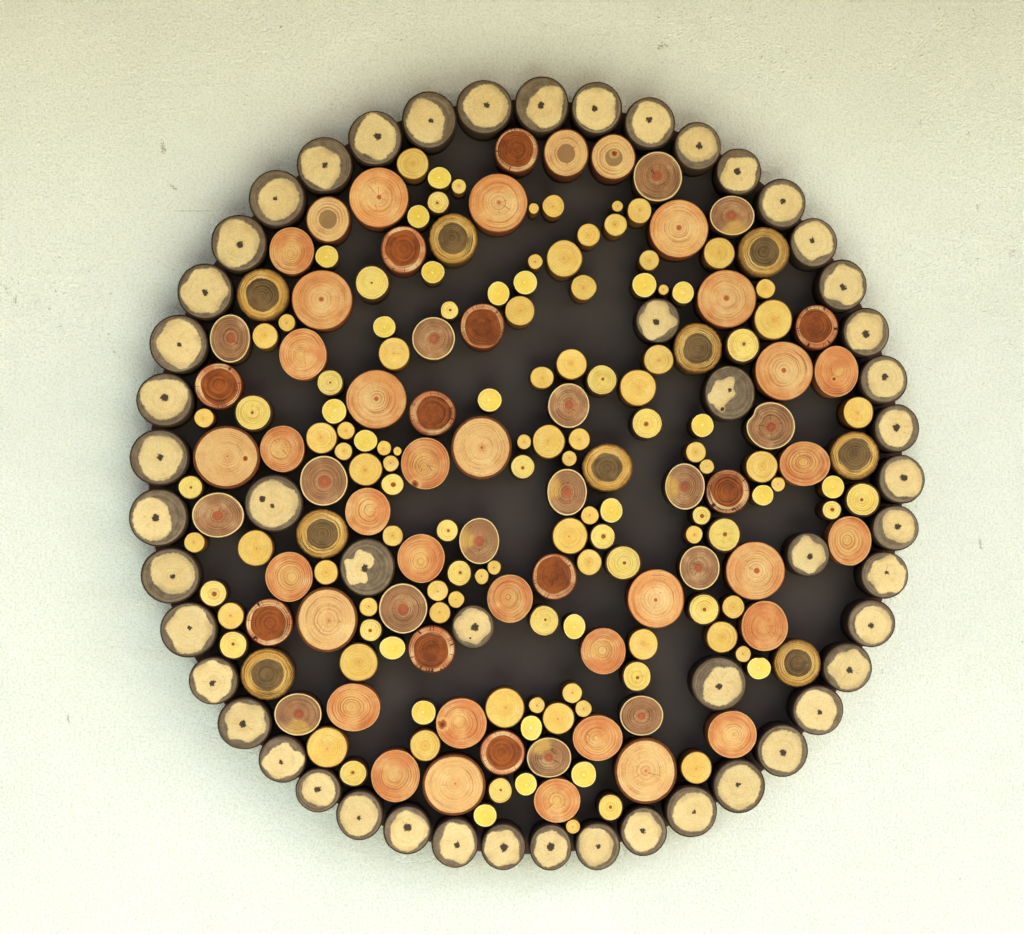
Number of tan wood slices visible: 36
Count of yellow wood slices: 122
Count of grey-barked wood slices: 51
